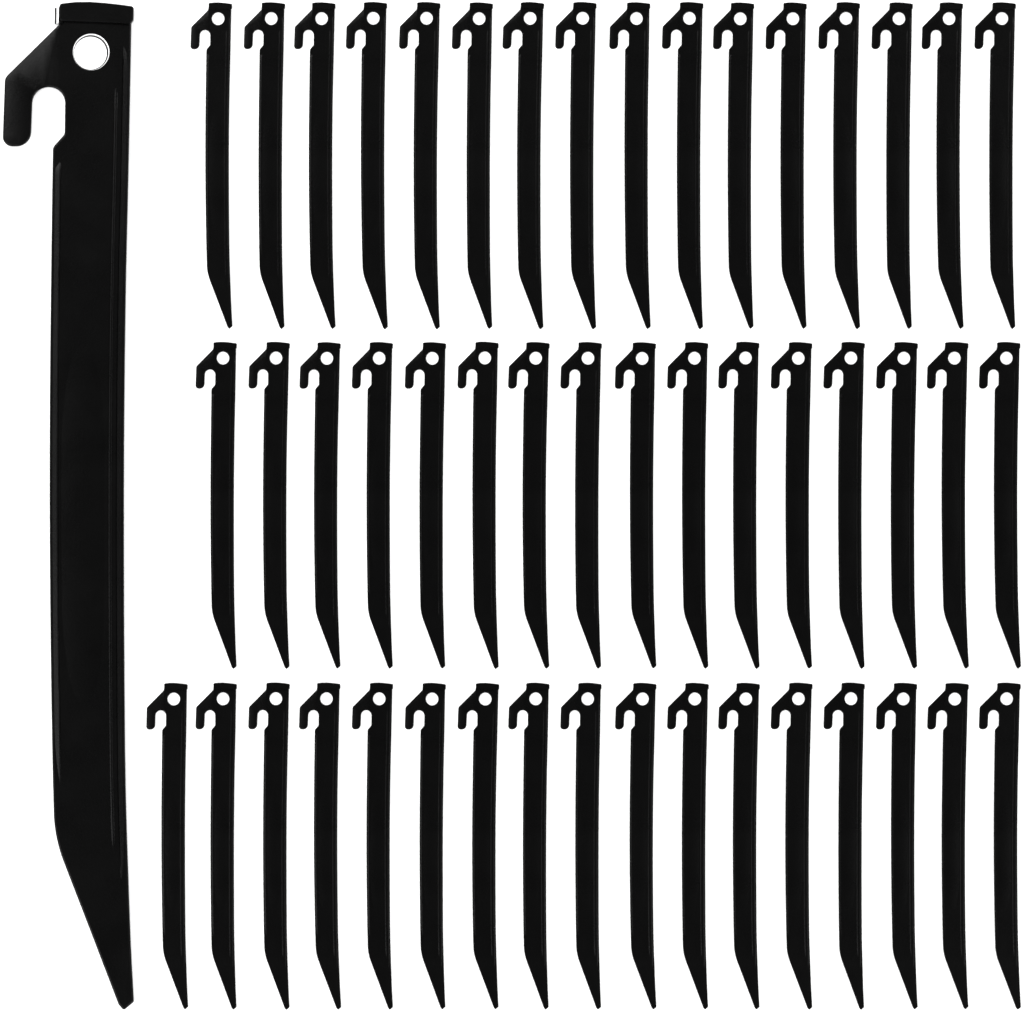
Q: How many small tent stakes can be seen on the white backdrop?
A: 49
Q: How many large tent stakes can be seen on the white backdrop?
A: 1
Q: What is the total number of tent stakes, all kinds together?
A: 50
